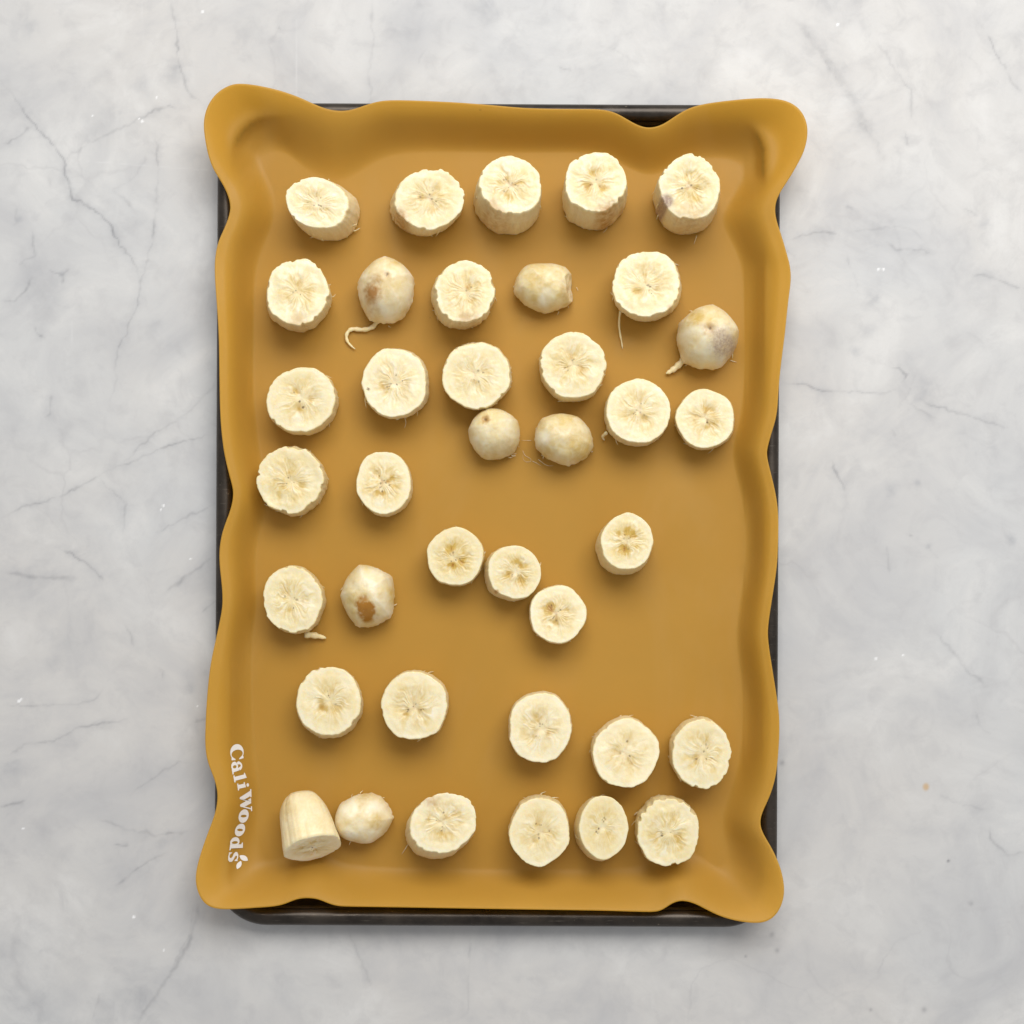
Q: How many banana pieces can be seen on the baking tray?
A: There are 38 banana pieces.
